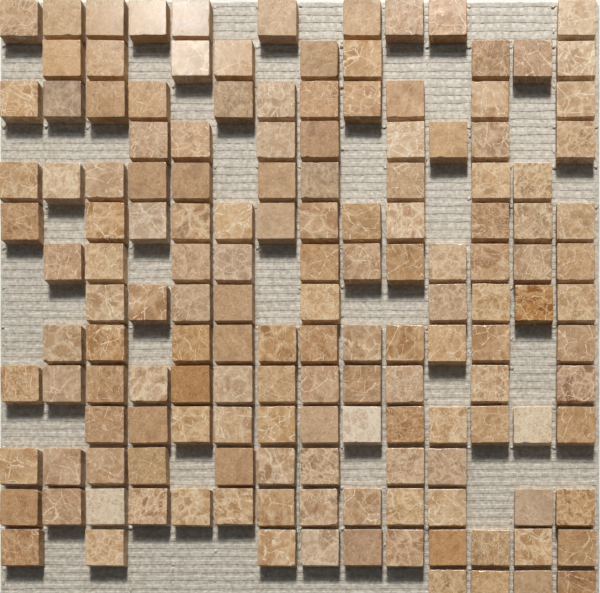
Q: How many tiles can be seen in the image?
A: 151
